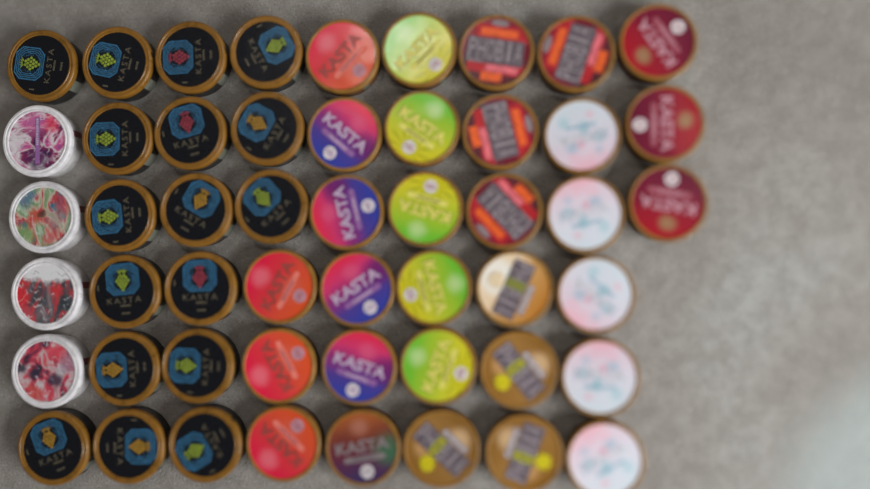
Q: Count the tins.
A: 51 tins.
